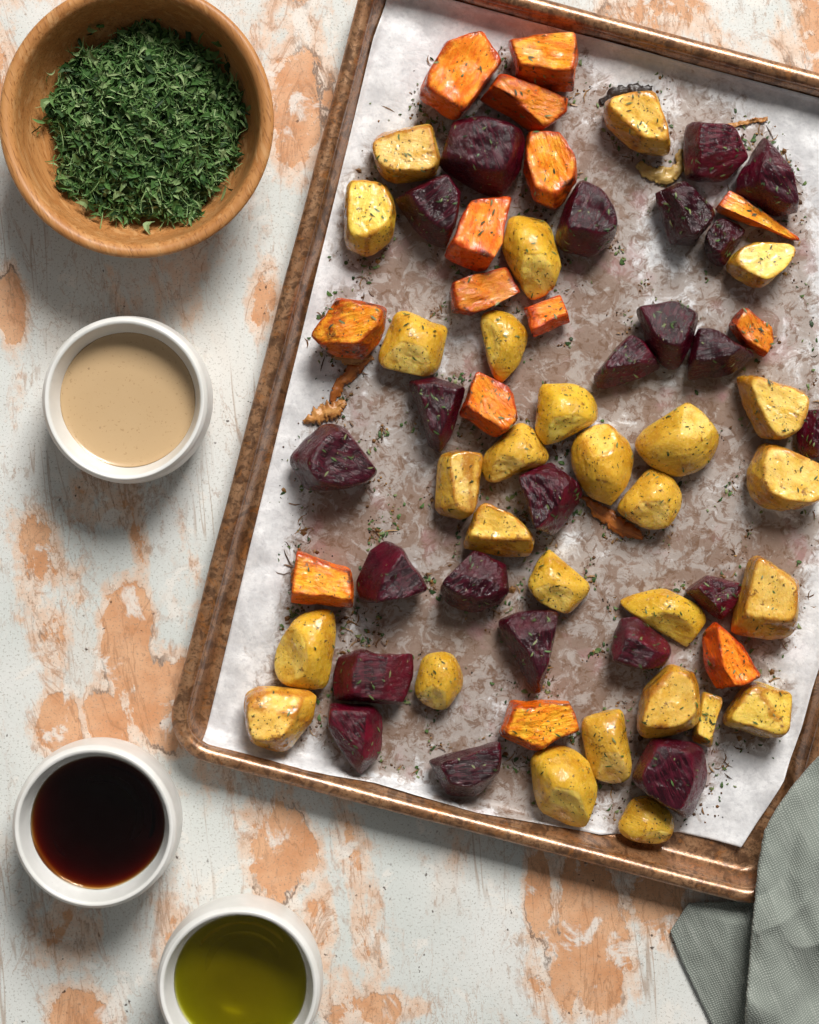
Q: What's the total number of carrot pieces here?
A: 14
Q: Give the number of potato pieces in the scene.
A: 28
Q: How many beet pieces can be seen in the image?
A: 23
